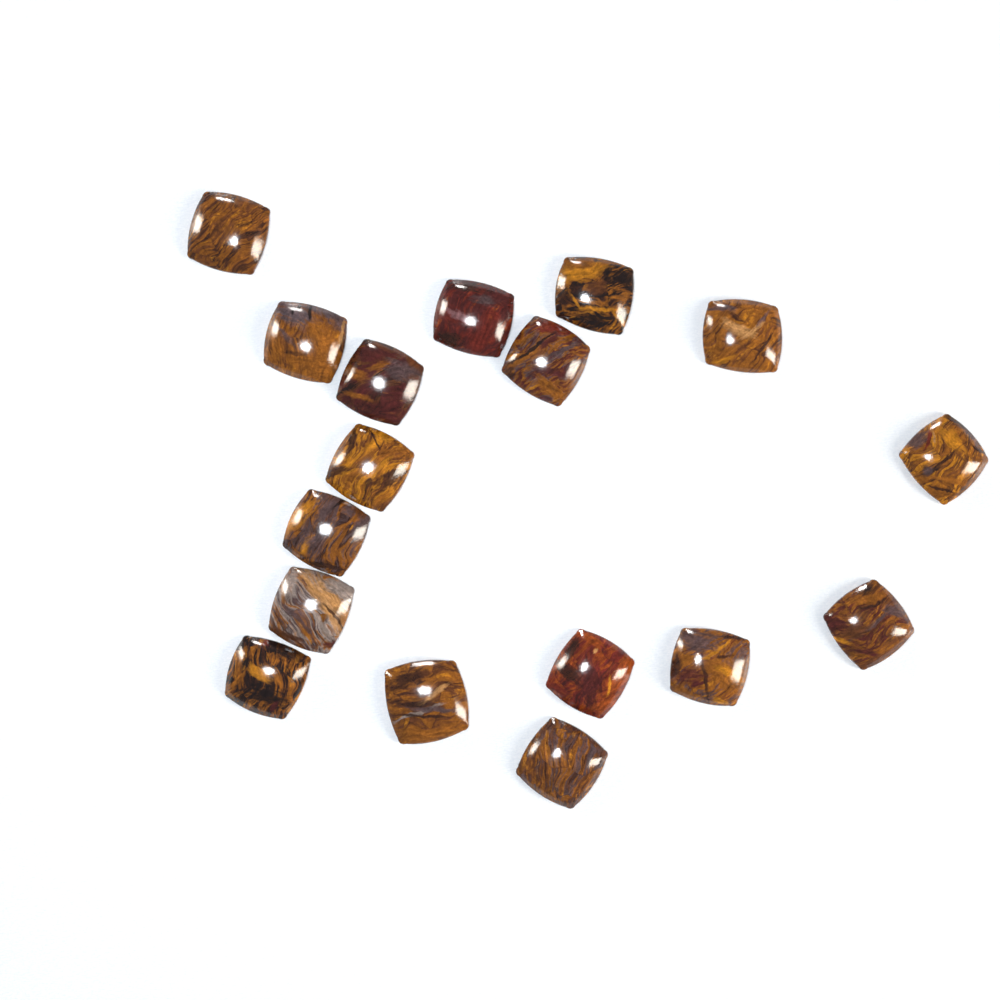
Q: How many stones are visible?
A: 17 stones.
